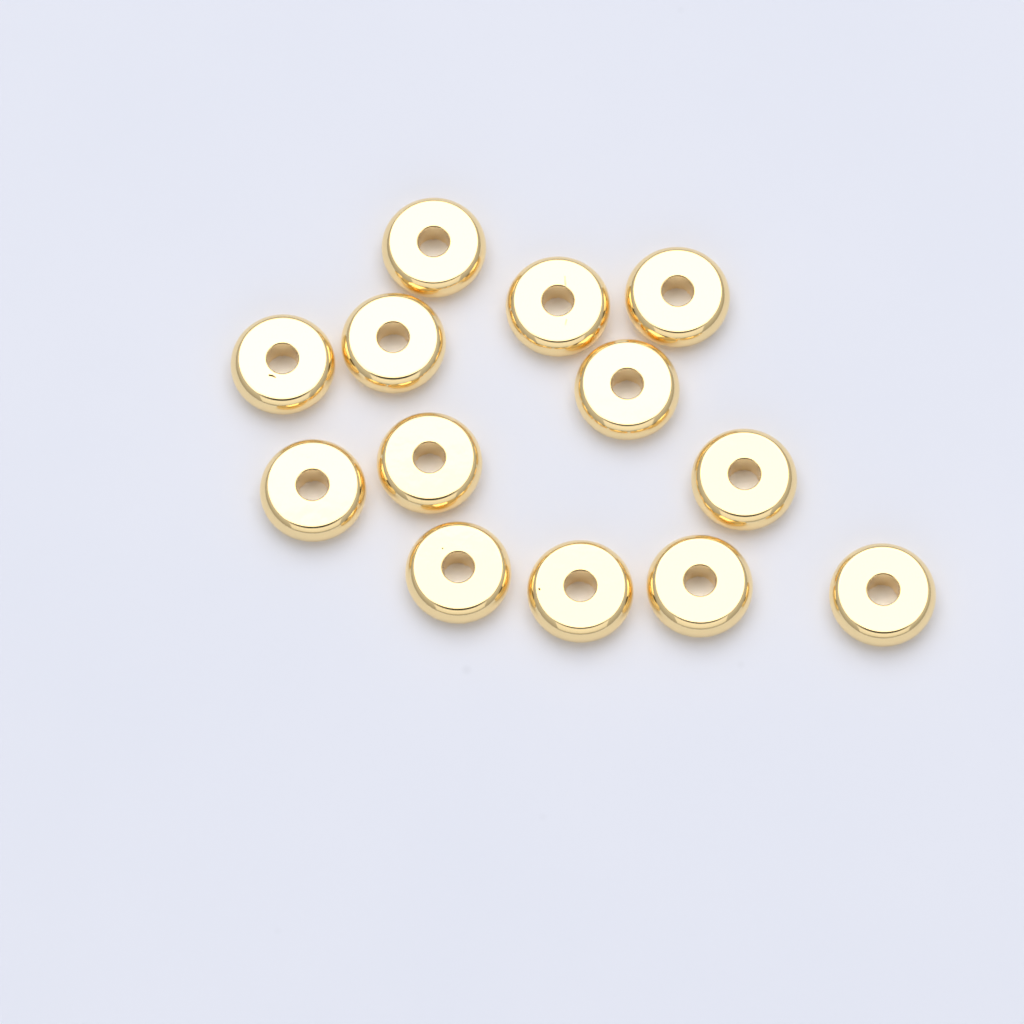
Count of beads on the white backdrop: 13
